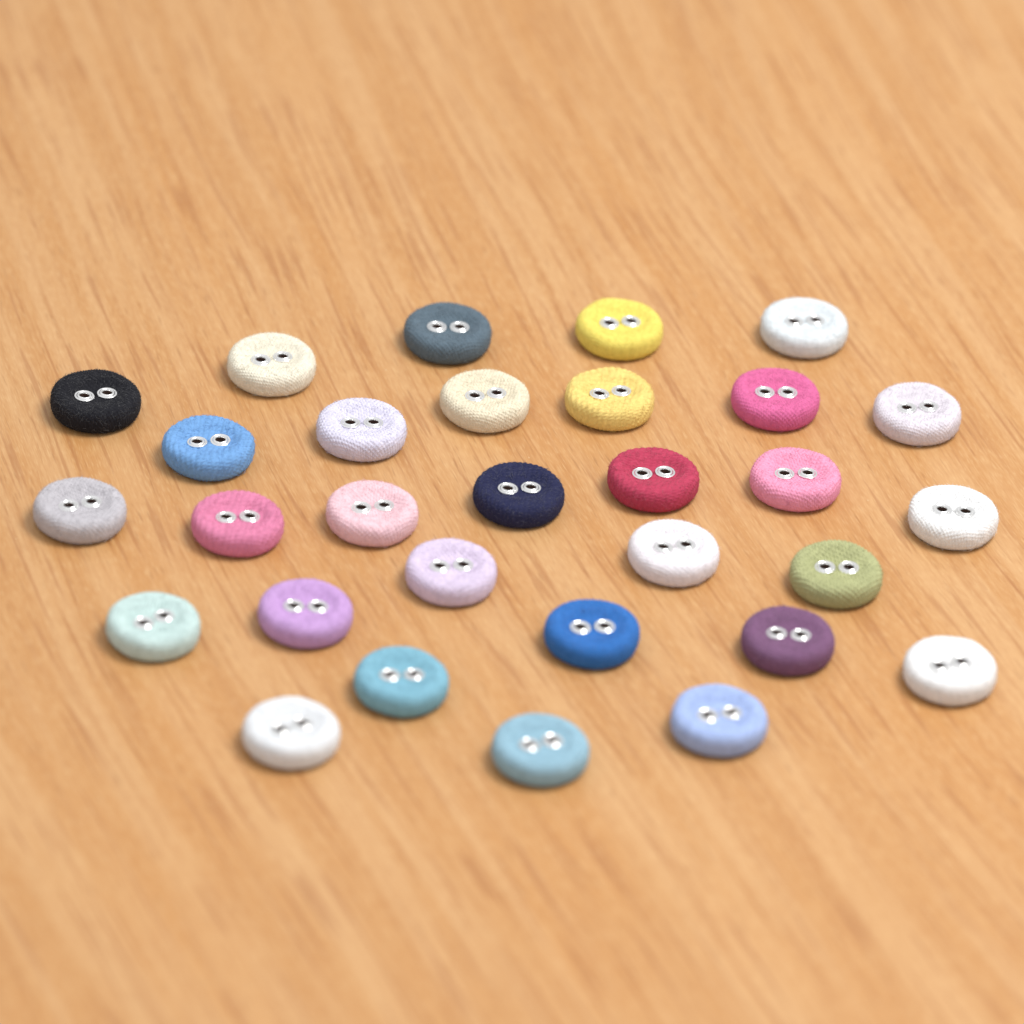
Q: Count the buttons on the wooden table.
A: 30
